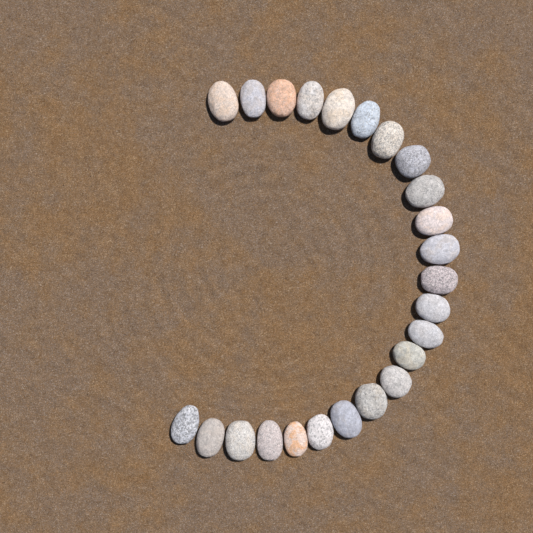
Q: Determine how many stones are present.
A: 24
